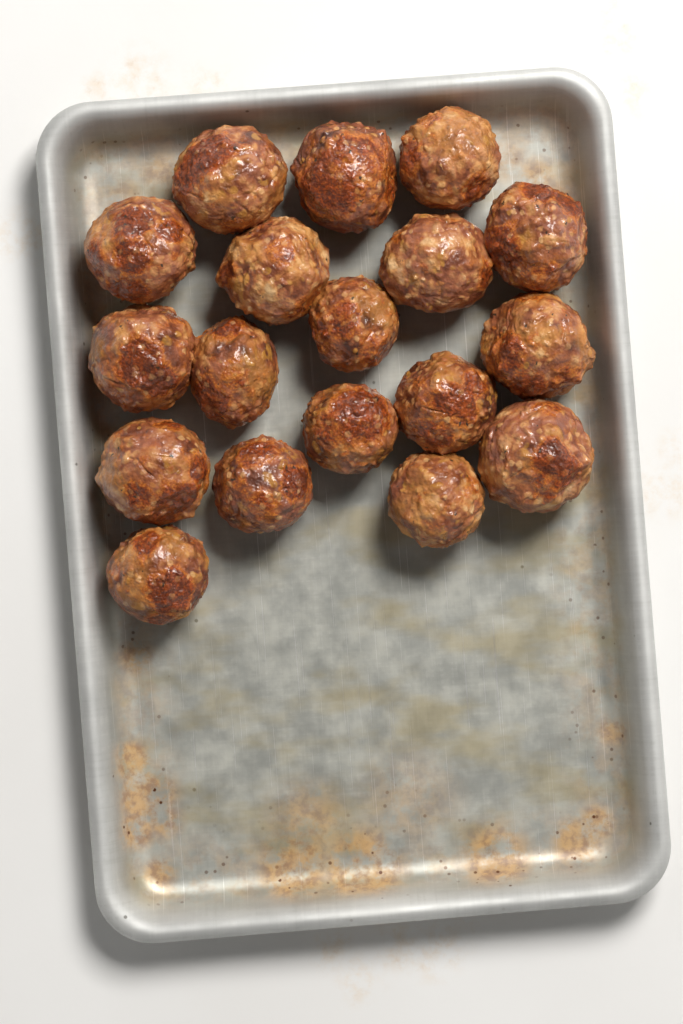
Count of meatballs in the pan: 18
